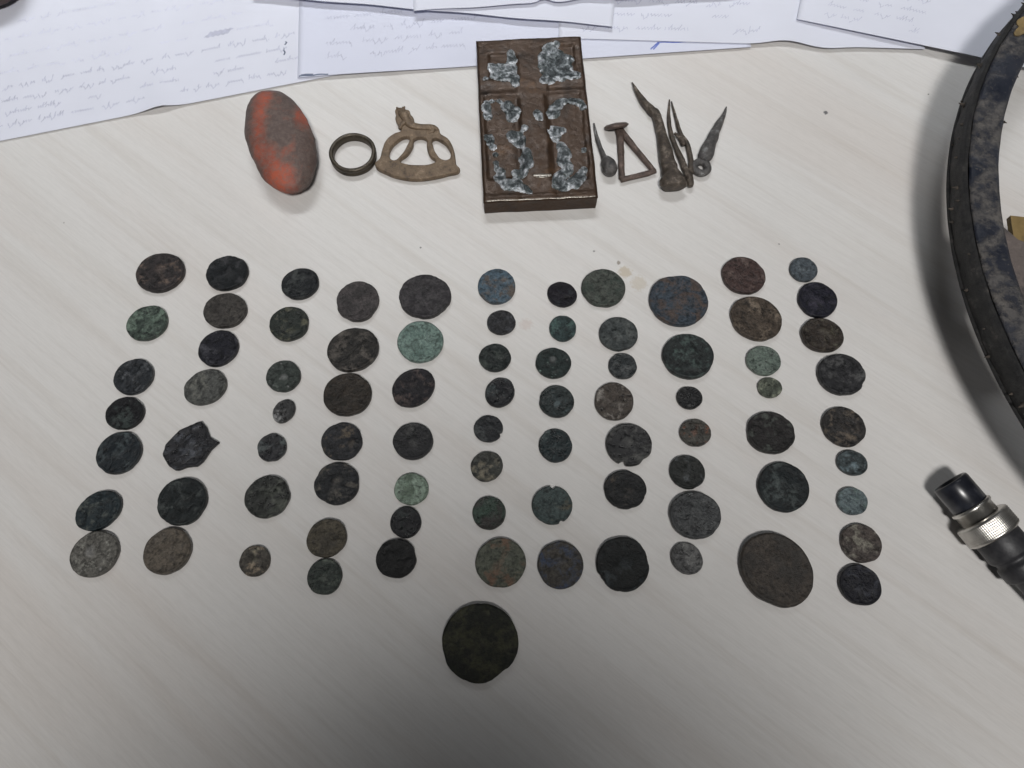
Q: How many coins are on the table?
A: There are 81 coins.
